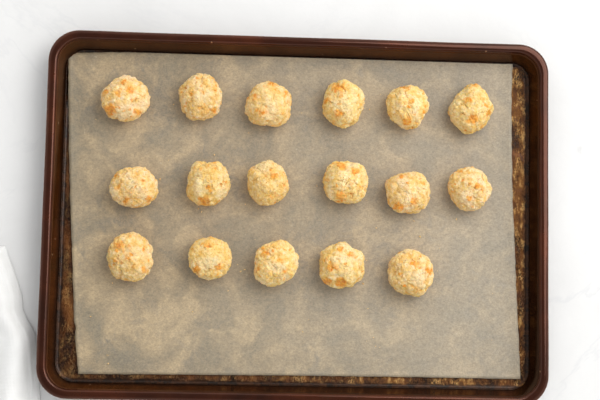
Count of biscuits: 17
